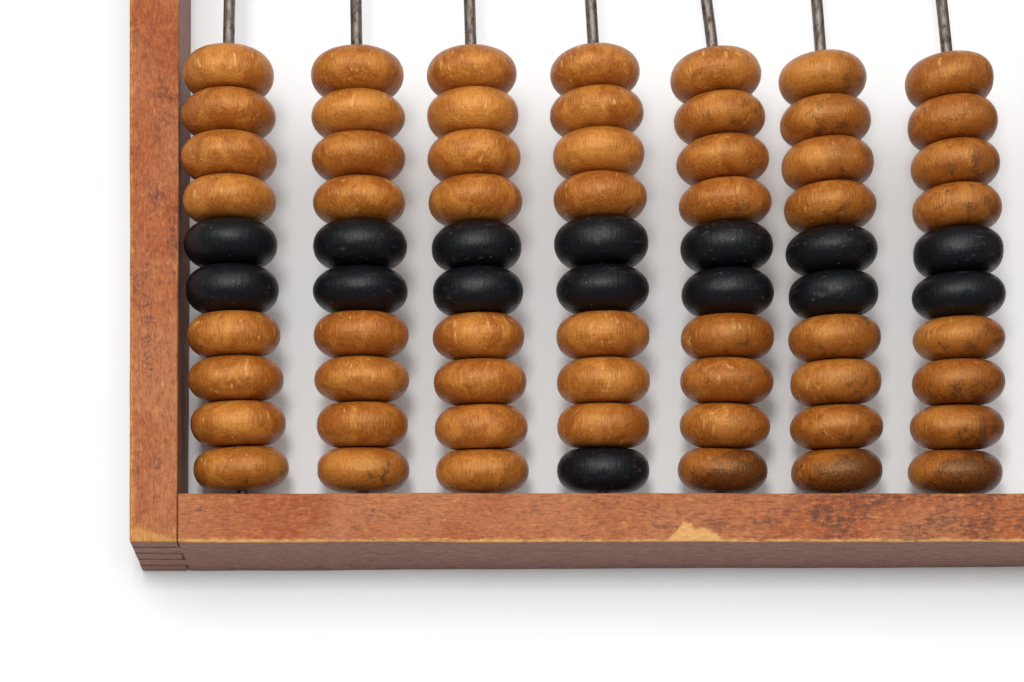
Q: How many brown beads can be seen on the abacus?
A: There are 55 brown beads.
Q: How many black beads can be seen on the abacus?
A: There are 15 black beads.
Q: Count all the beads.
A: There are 70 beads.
